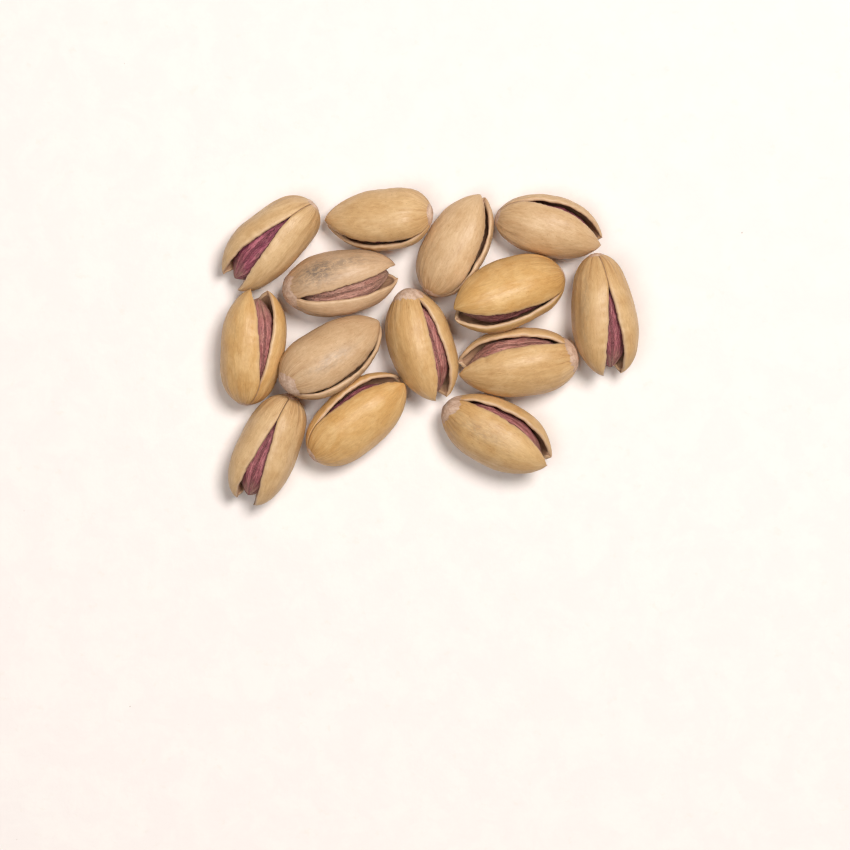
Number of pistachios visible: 14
